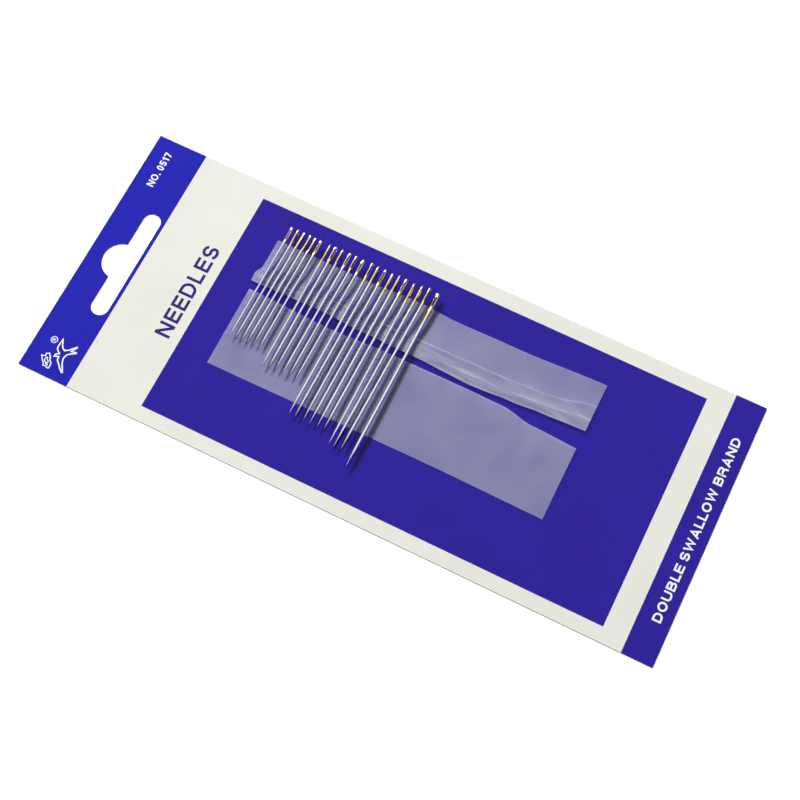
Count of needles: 22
